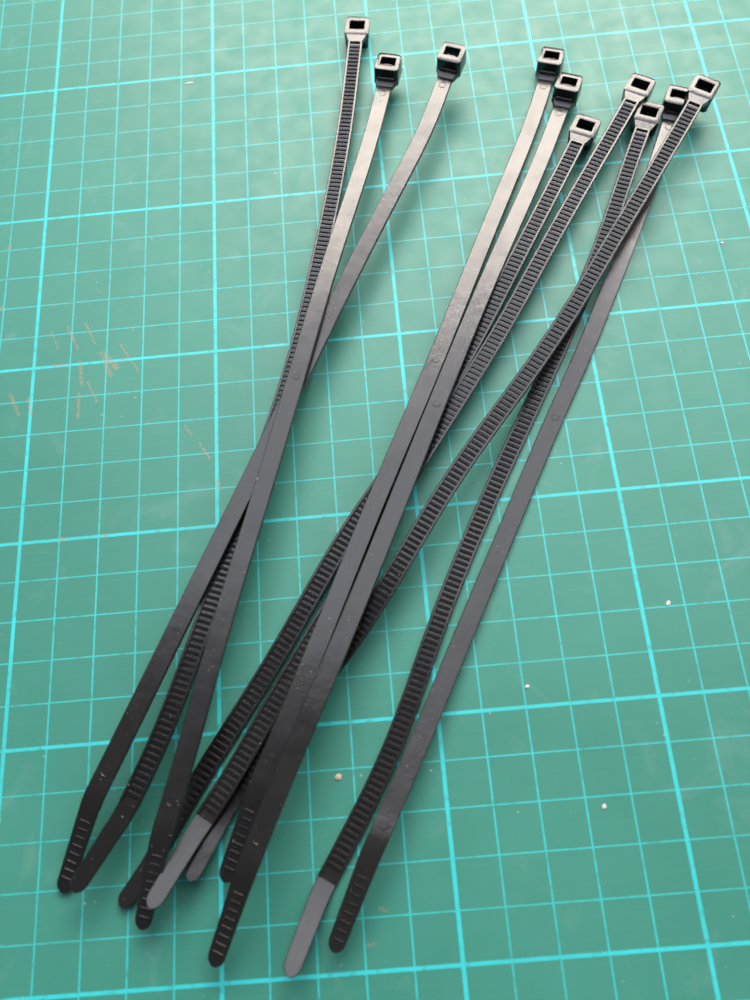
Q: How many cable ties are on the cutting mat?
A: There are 10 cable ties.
